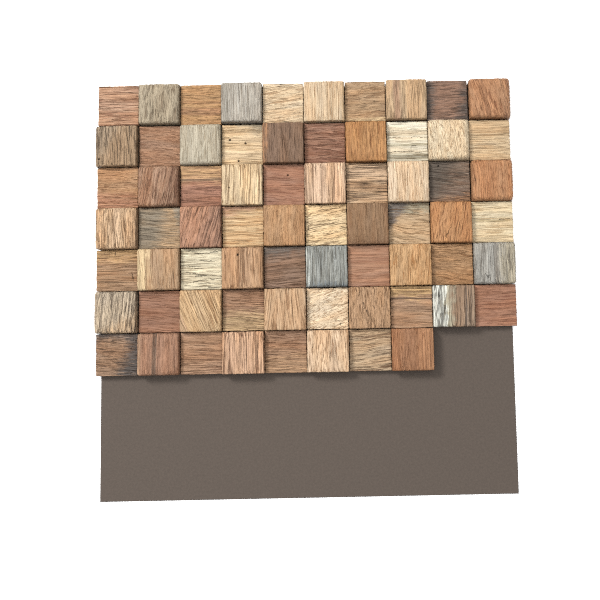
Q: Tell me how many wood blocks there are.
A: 68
